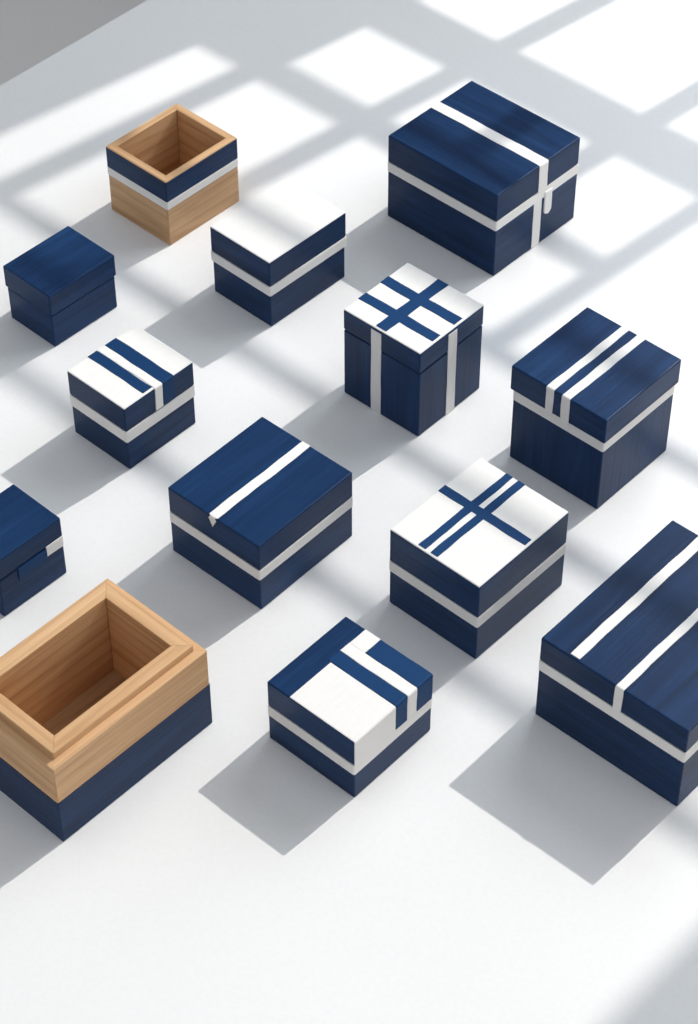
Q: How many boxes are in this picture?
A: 13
